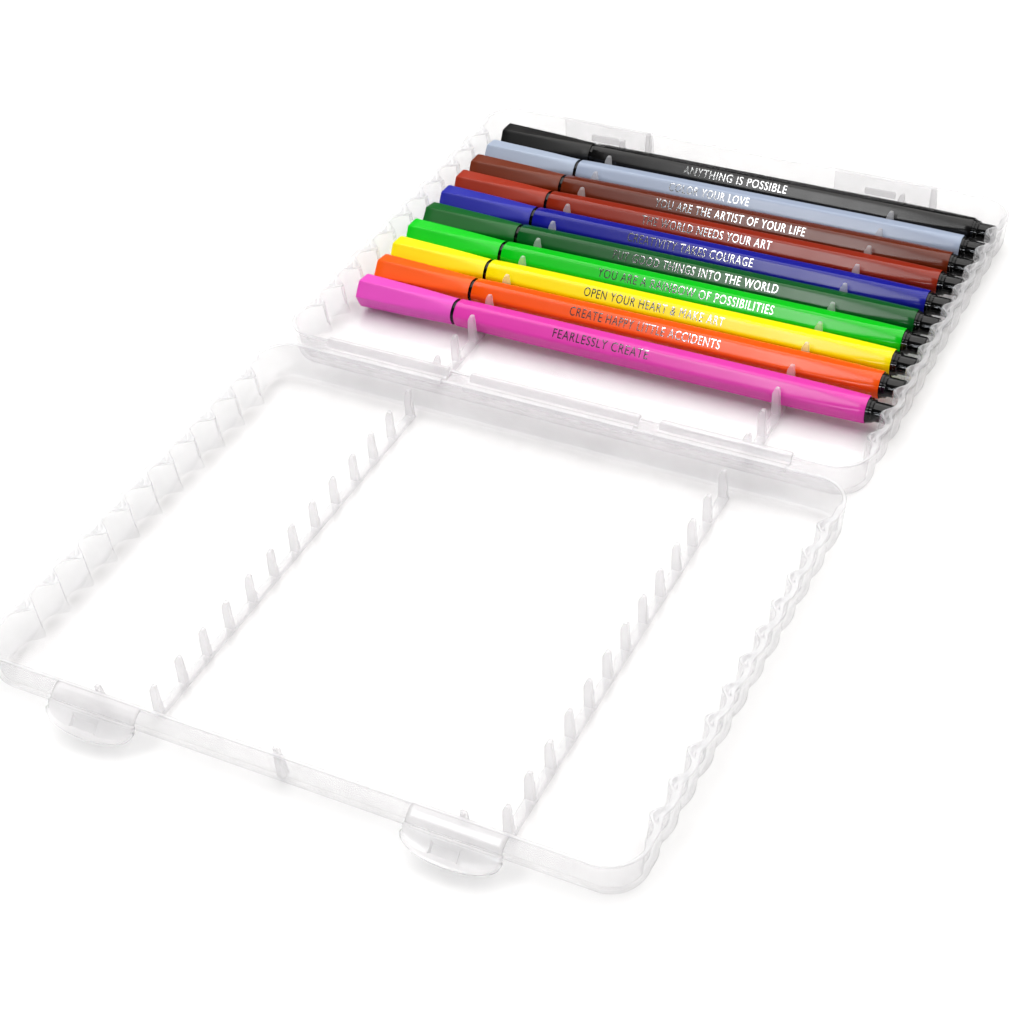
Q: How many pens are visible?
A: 10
